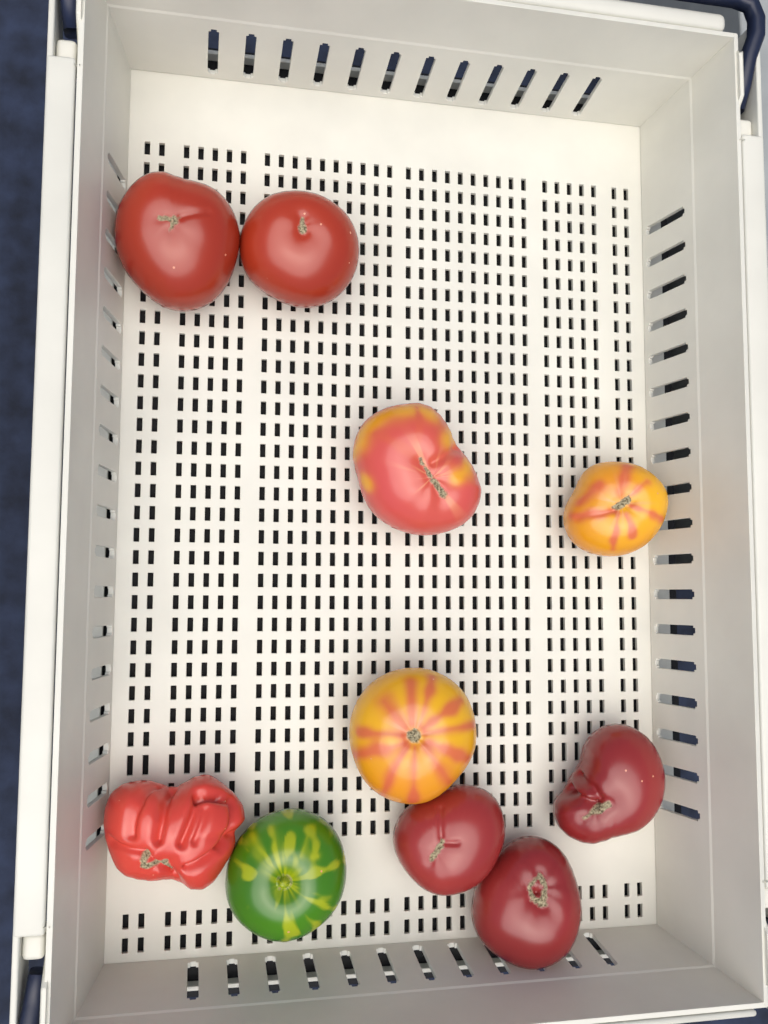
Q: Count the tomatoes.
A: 10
